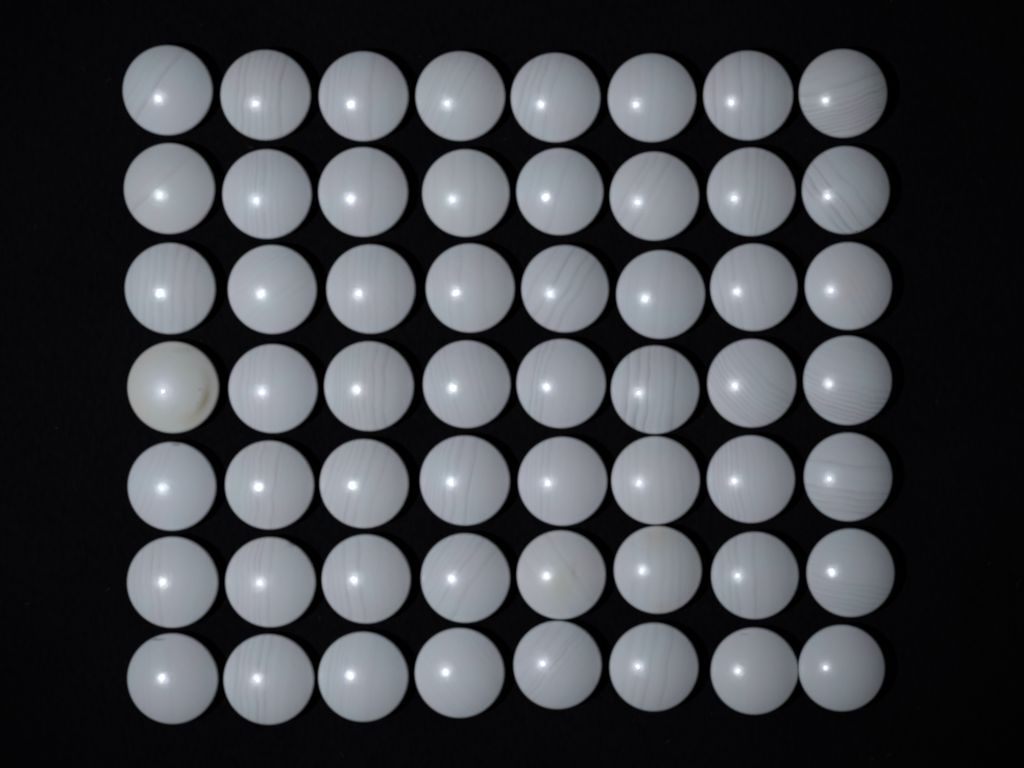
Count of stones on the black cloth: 56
